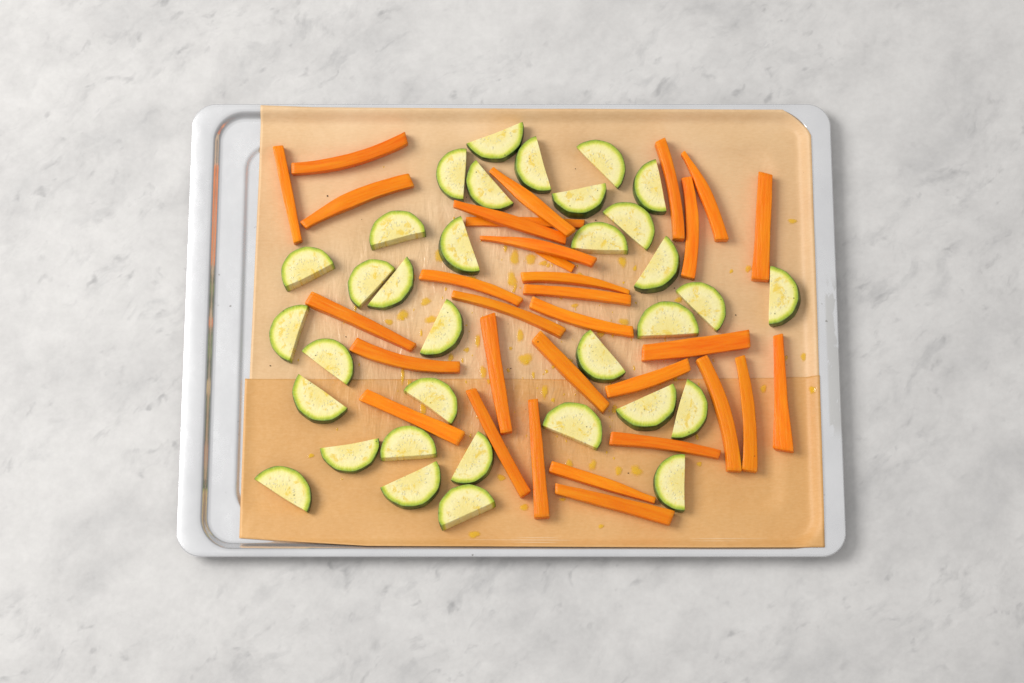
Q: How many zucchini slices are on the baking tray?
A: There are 34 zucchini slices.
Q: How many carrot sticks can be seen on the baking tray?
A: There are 32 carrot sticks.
